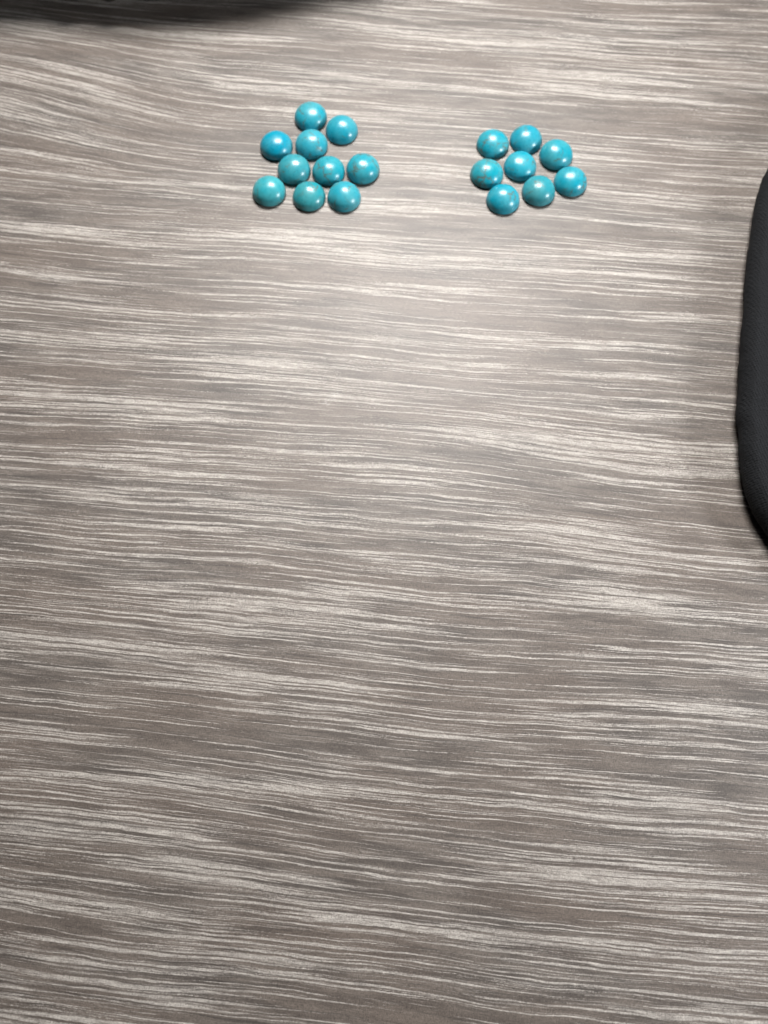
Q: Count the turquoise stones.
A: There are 18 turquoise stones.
